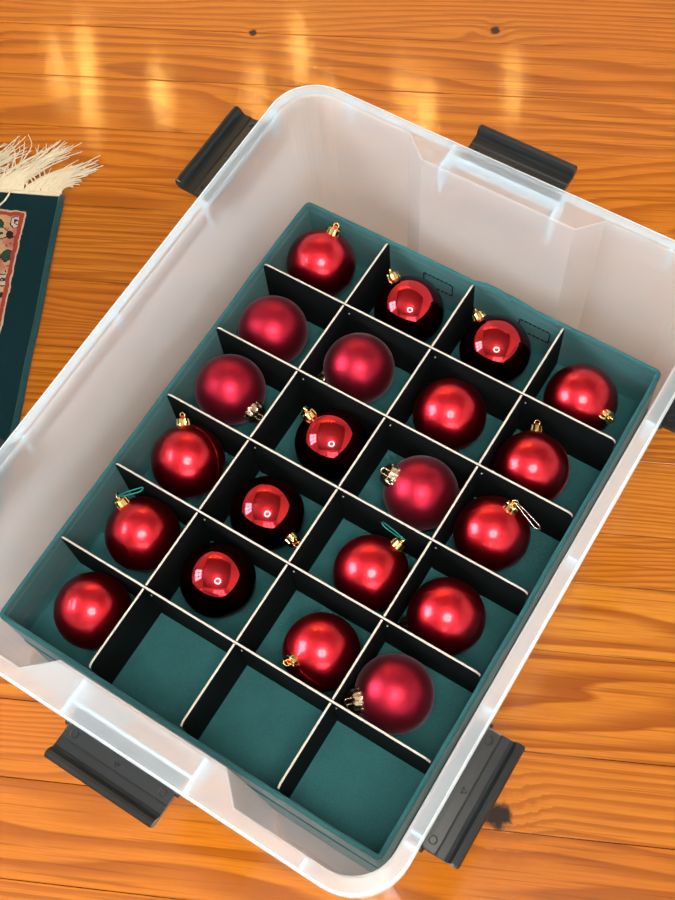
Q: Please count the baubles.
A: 21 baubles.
